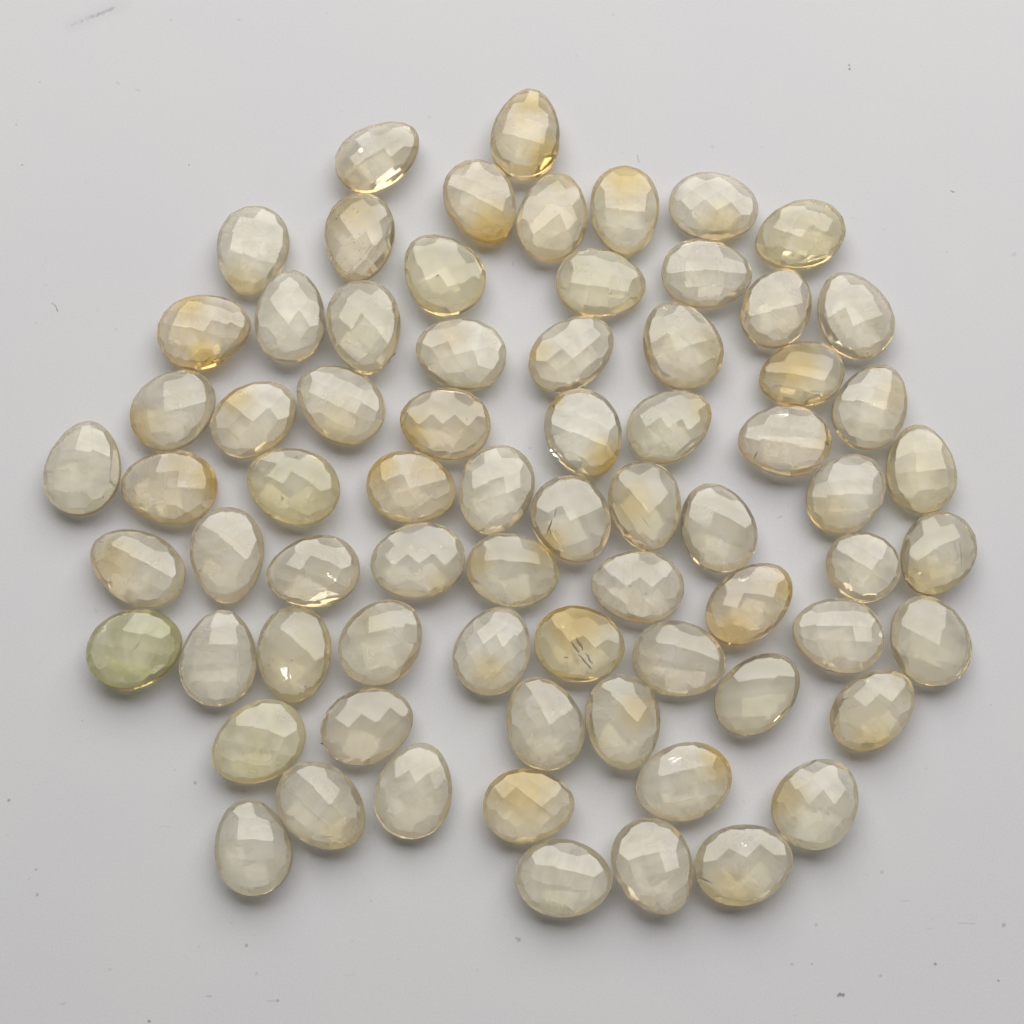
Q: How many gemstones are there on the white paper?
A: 72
